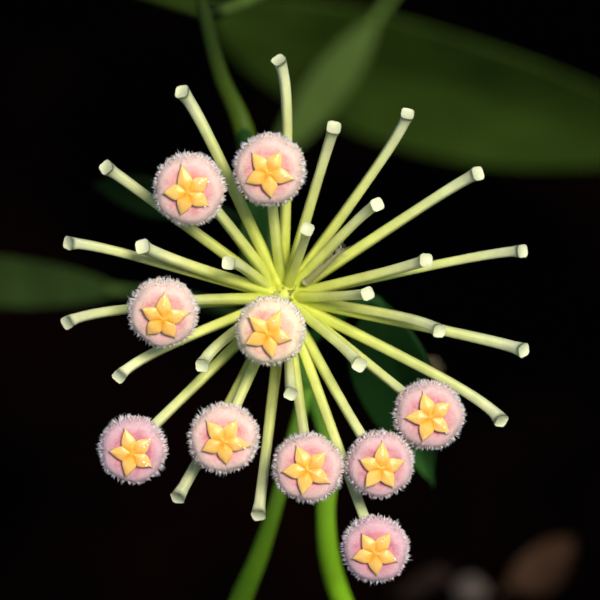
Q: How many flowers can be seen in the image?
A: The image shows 10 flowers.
